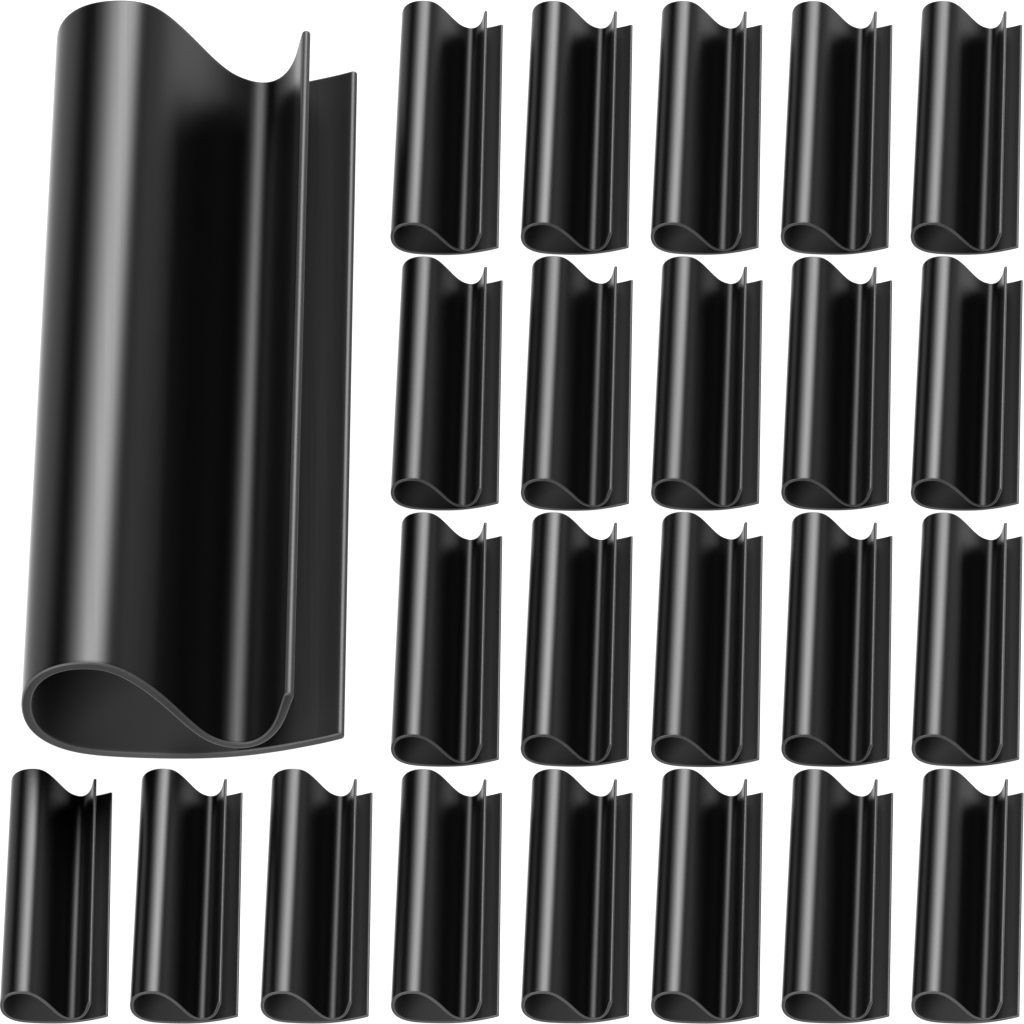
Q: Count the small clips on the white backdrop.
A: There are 23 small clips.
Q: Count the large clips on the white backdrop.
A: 1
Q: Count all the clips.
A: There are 24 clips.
